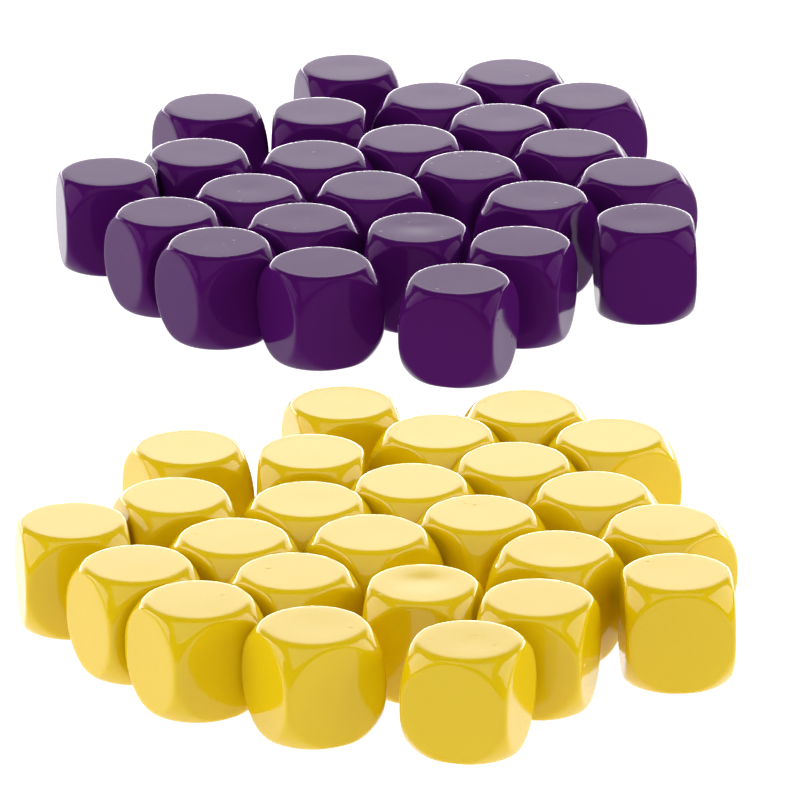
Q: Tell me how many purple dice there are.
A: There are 25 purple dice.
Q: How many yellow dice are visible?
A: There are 25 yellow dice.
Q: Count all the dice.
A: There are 50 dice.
